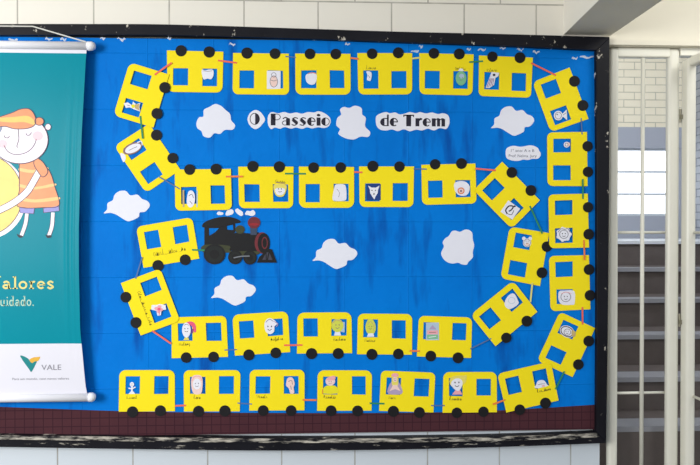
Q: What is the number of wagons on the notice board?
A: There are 35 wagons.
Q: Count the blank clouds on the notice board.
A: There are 7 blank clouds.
